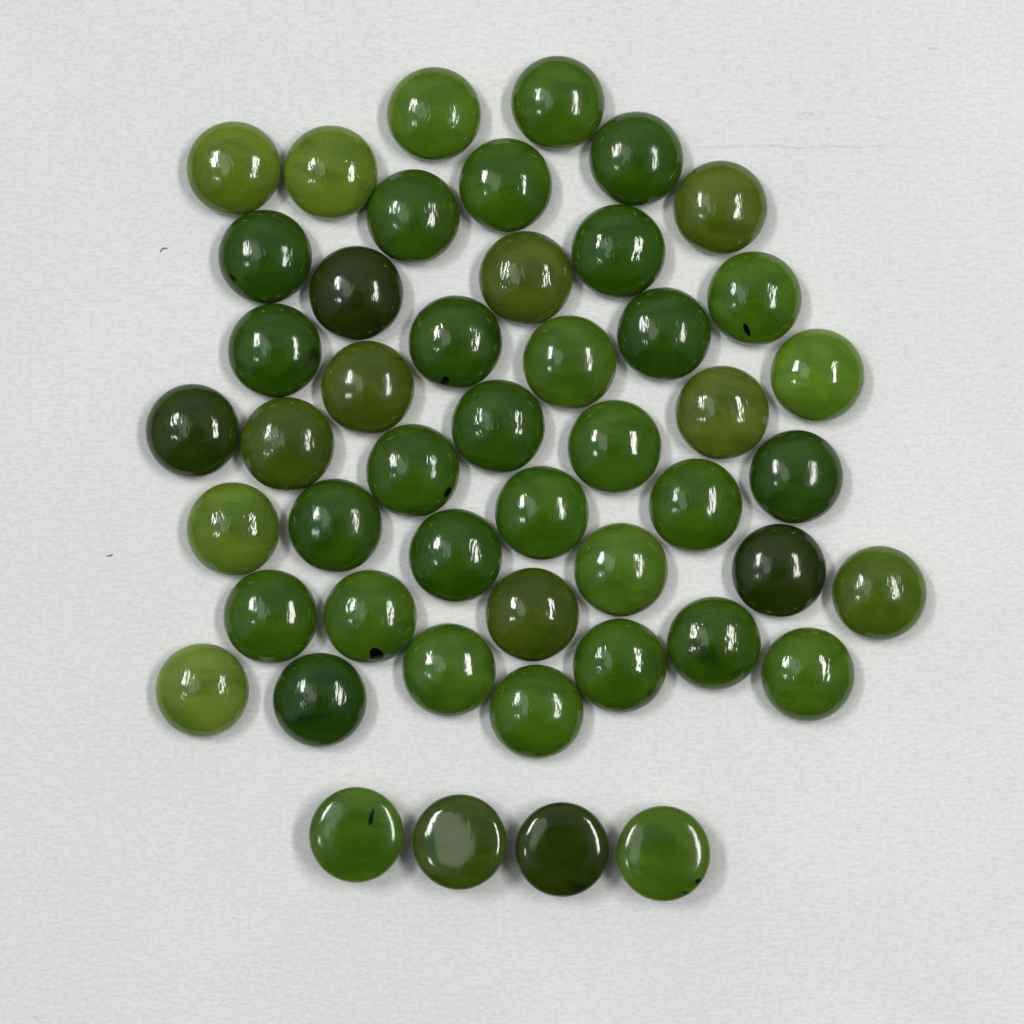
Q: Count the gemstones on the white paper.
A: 48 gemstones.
